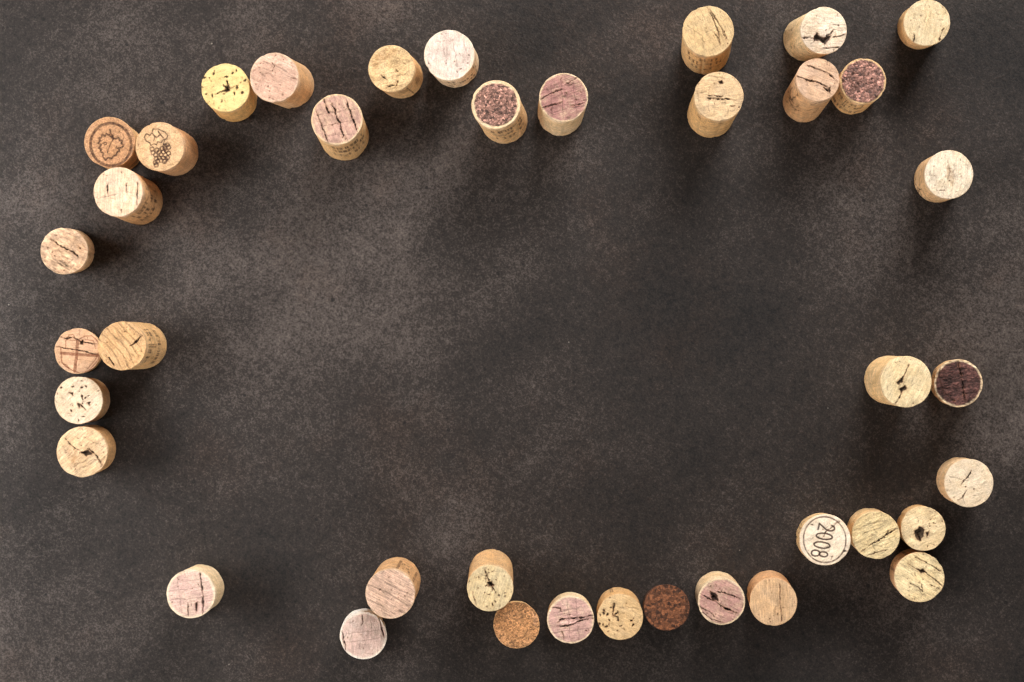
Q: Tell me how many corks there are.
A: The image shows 39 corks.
